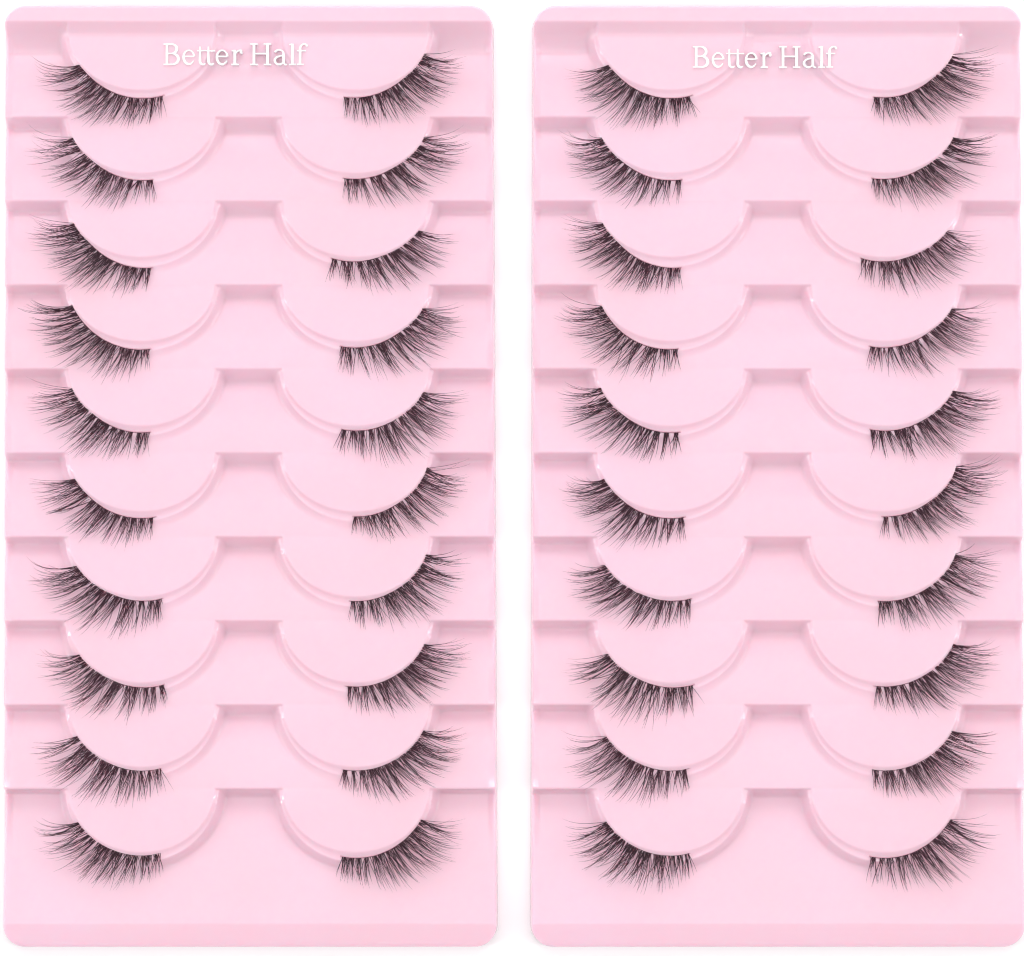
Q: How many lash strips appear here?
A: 40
